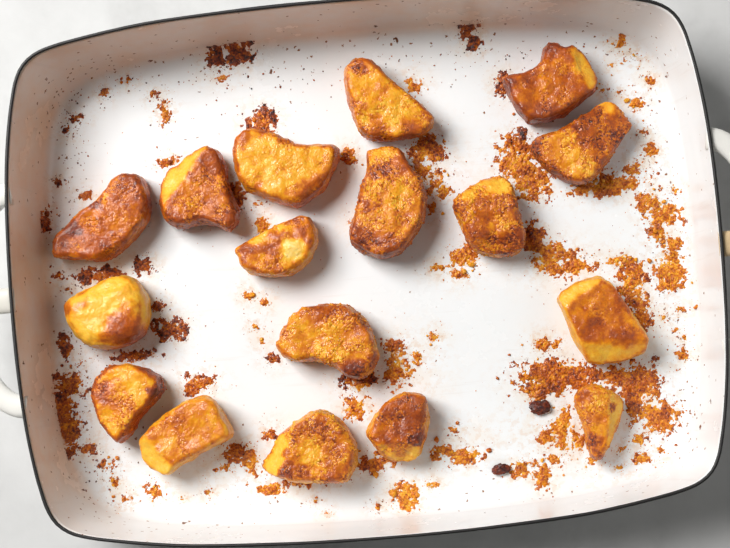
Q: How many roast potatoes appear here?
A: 17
